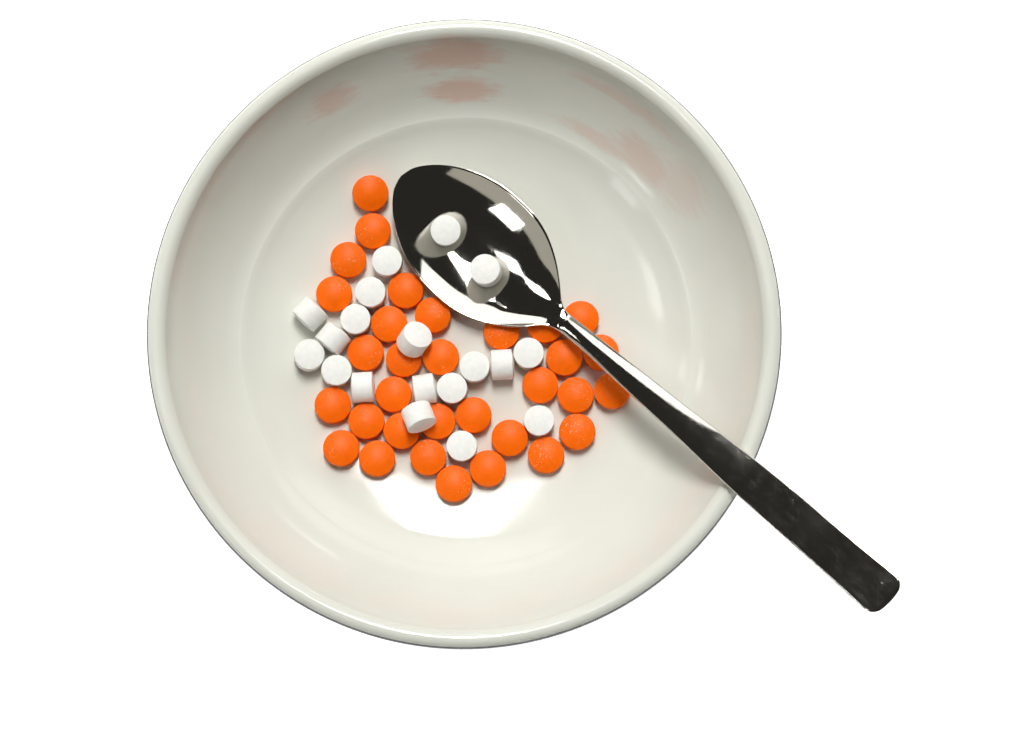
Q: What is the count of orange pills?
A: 32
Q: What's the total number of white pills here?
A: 19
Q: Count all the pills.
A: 51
